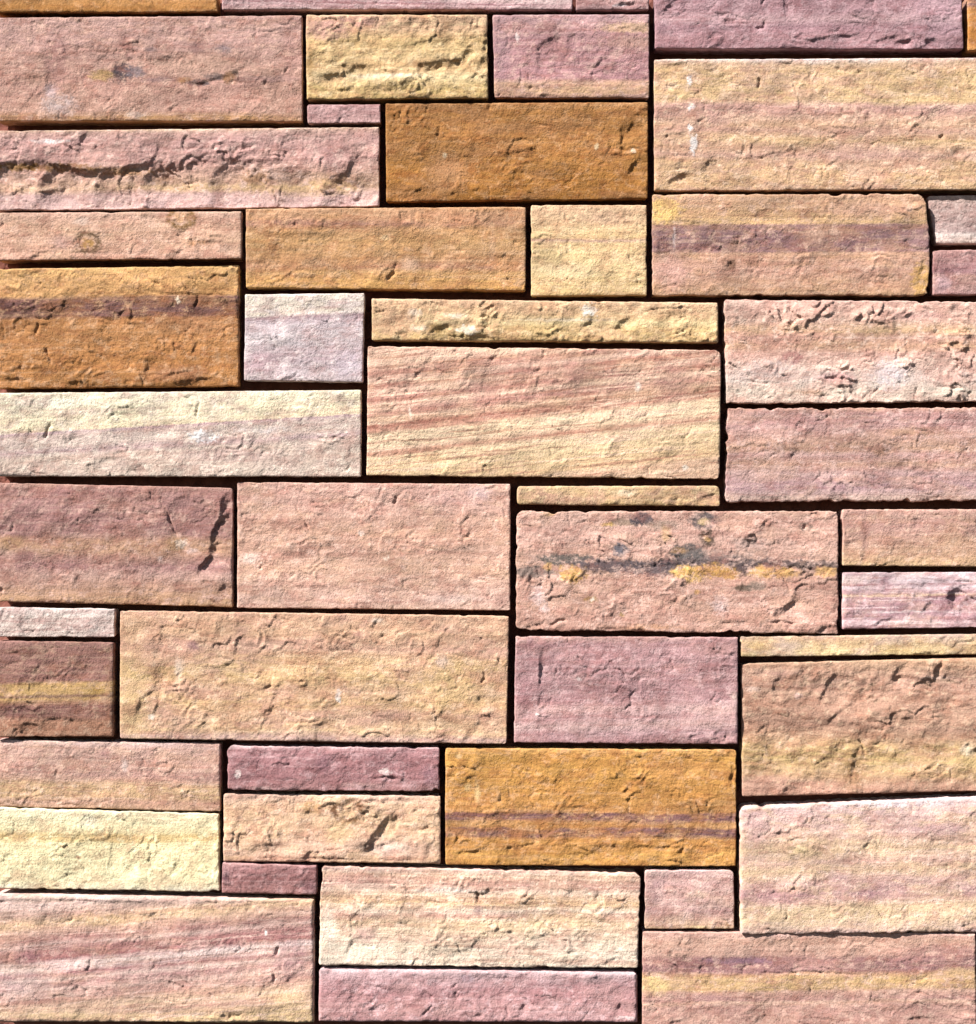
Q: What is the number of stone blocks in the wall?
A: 49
